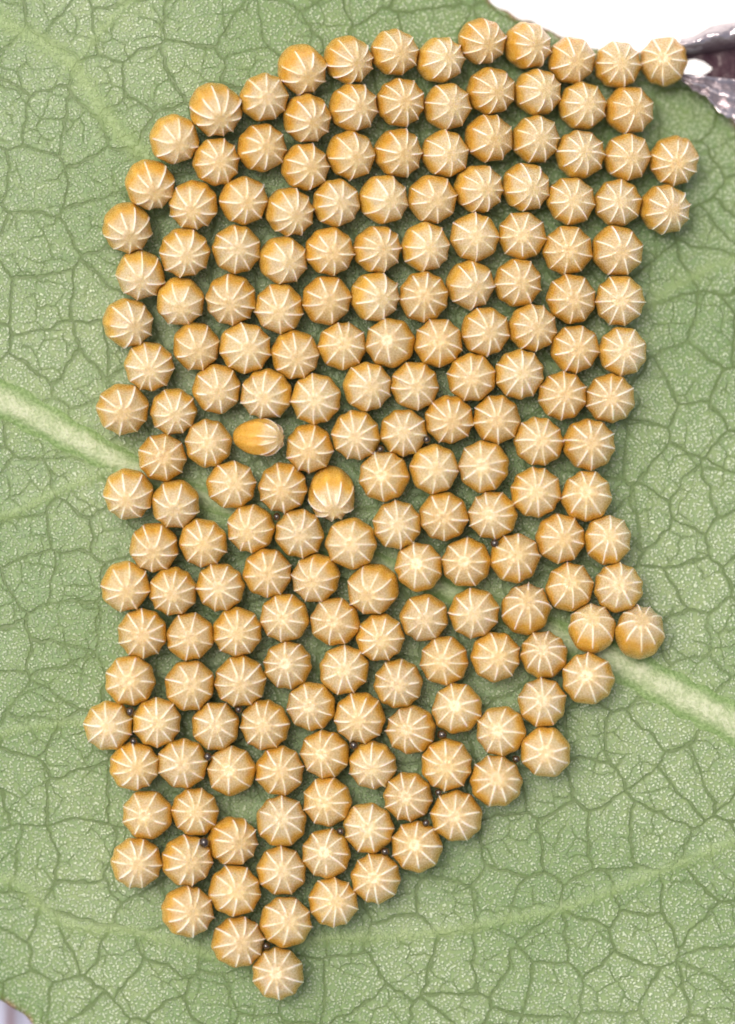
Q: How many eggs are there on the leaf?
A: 189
